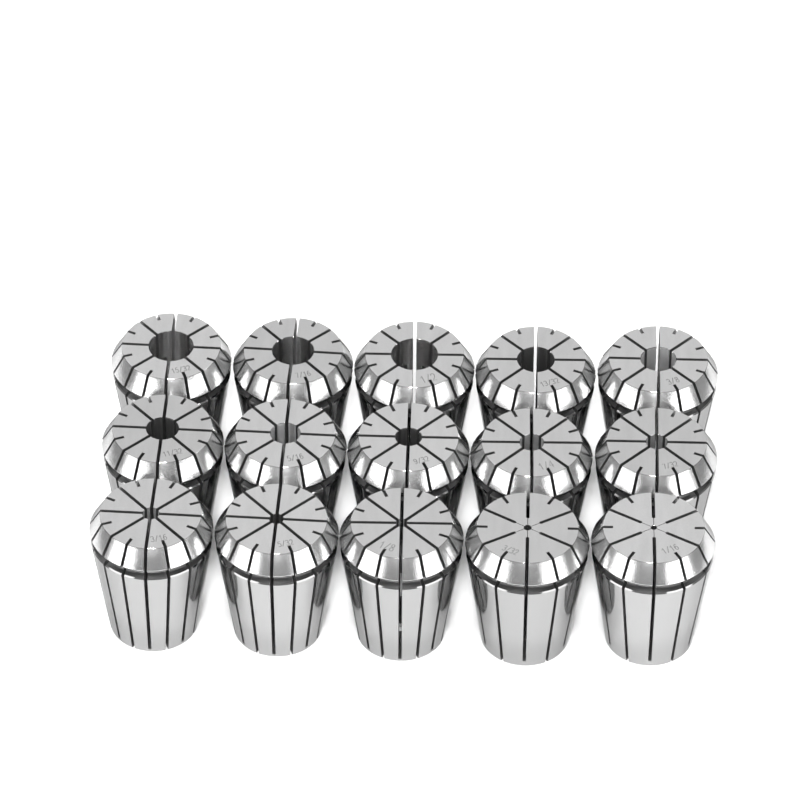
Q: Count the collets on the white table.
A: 15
